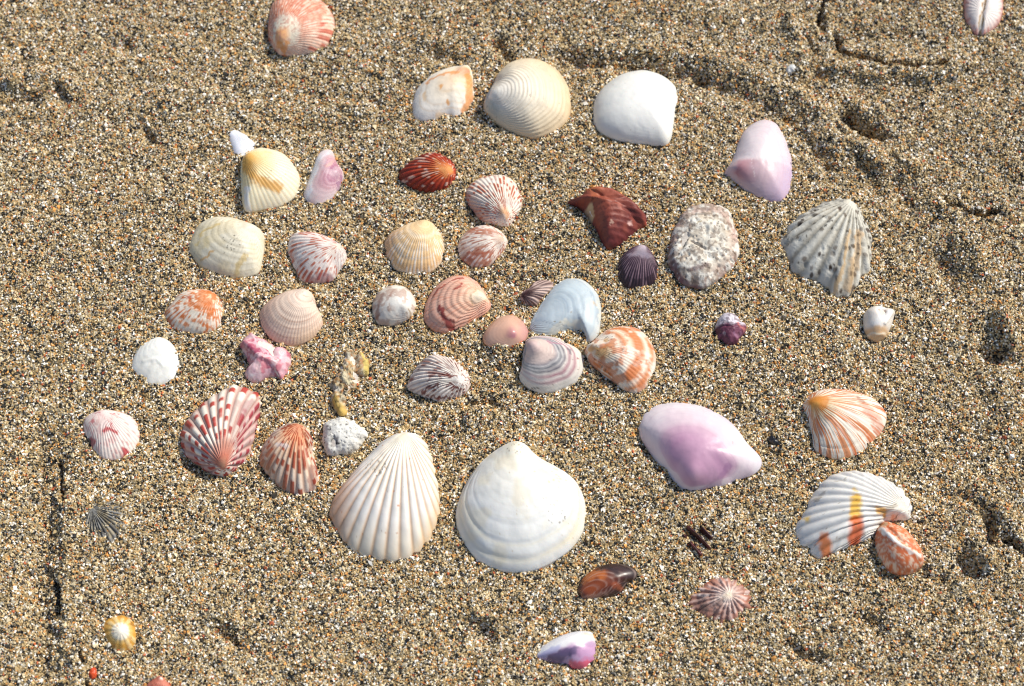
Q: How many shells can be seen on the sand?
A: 48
